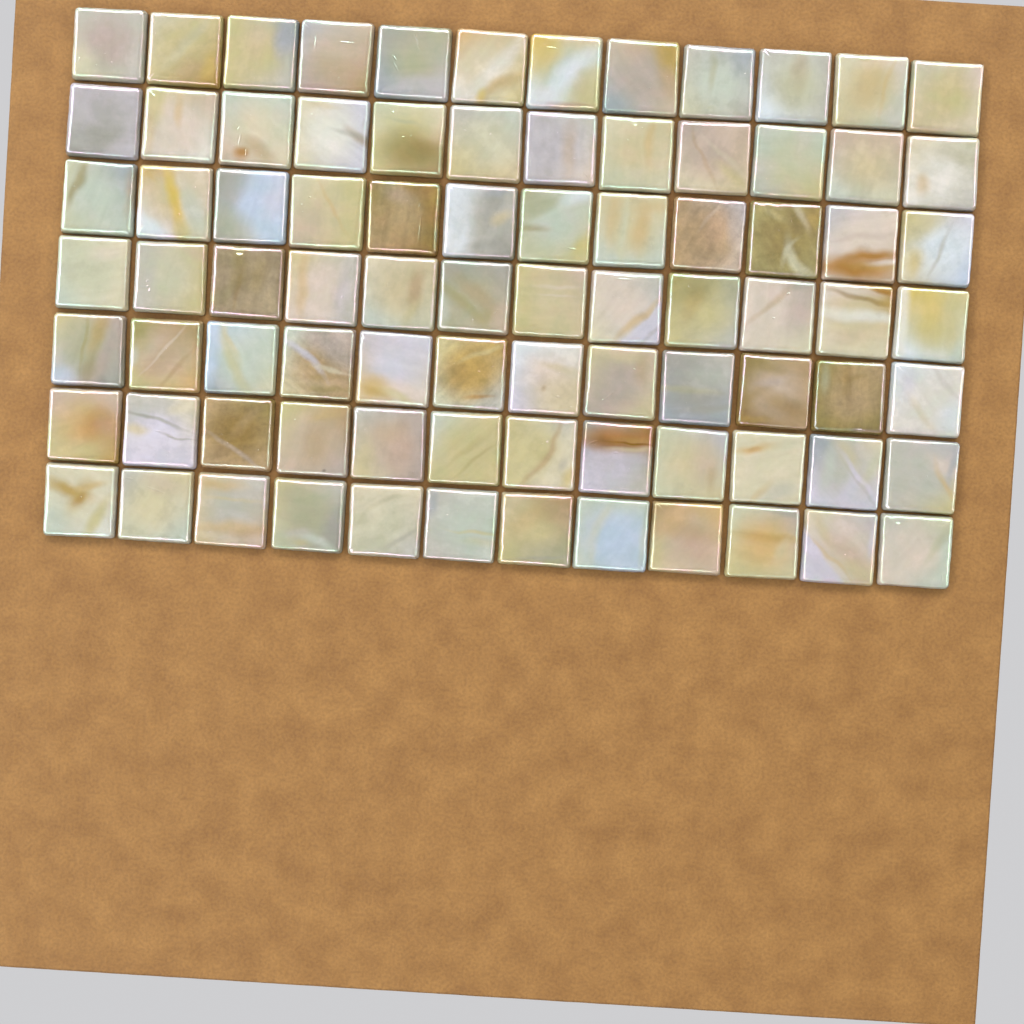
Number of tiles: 84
